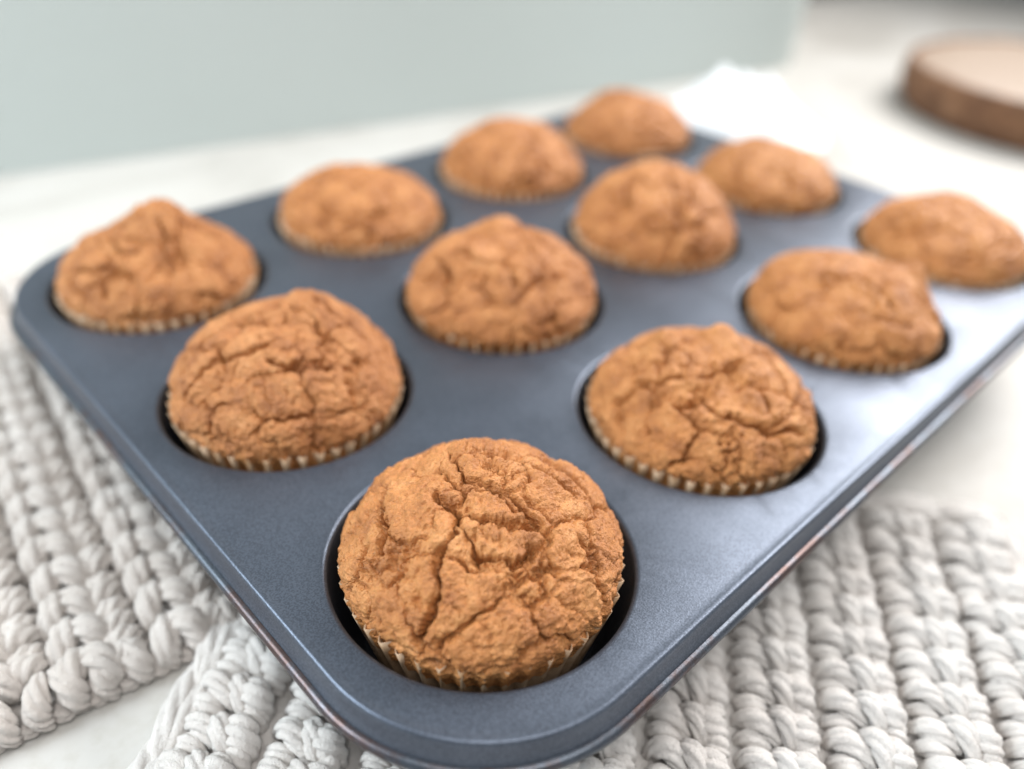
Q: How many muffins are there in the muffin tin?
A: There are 12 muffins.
